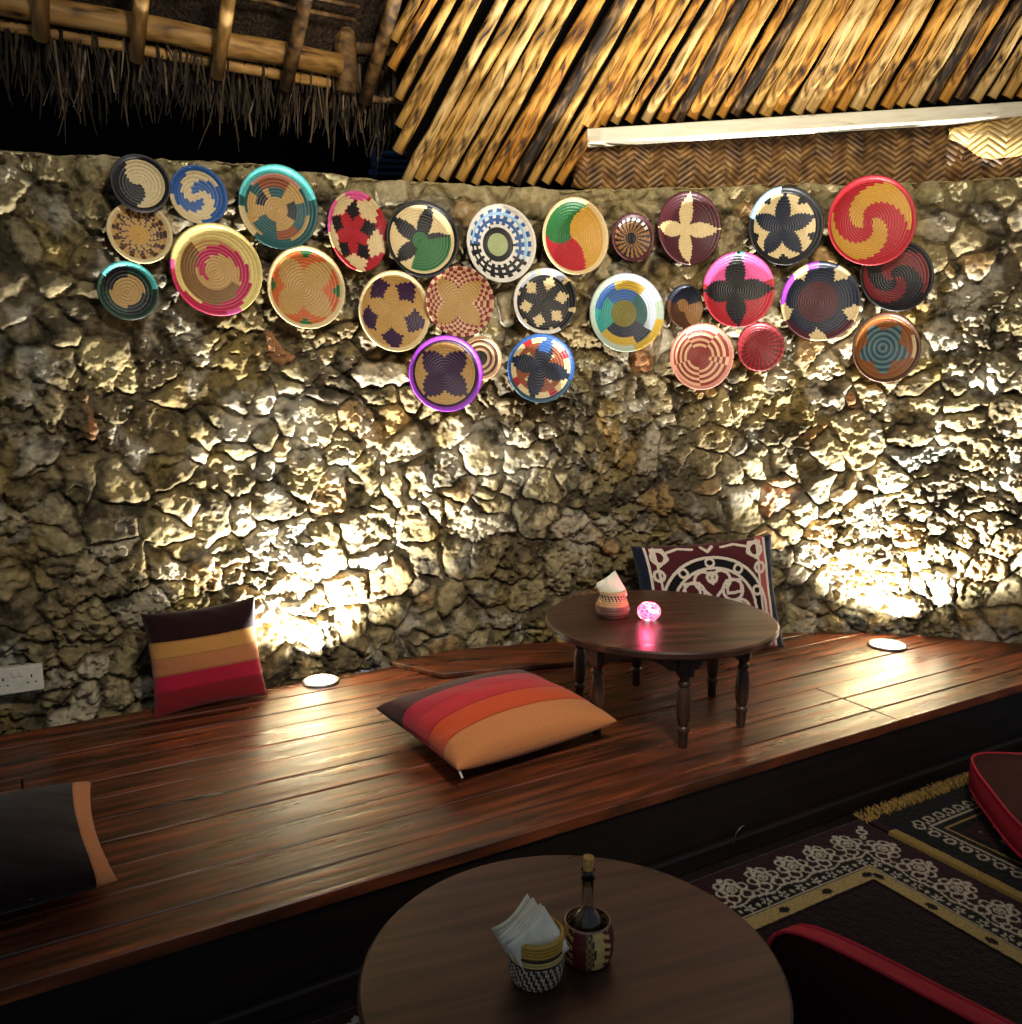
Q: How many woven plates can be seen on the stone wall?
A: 29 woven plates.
